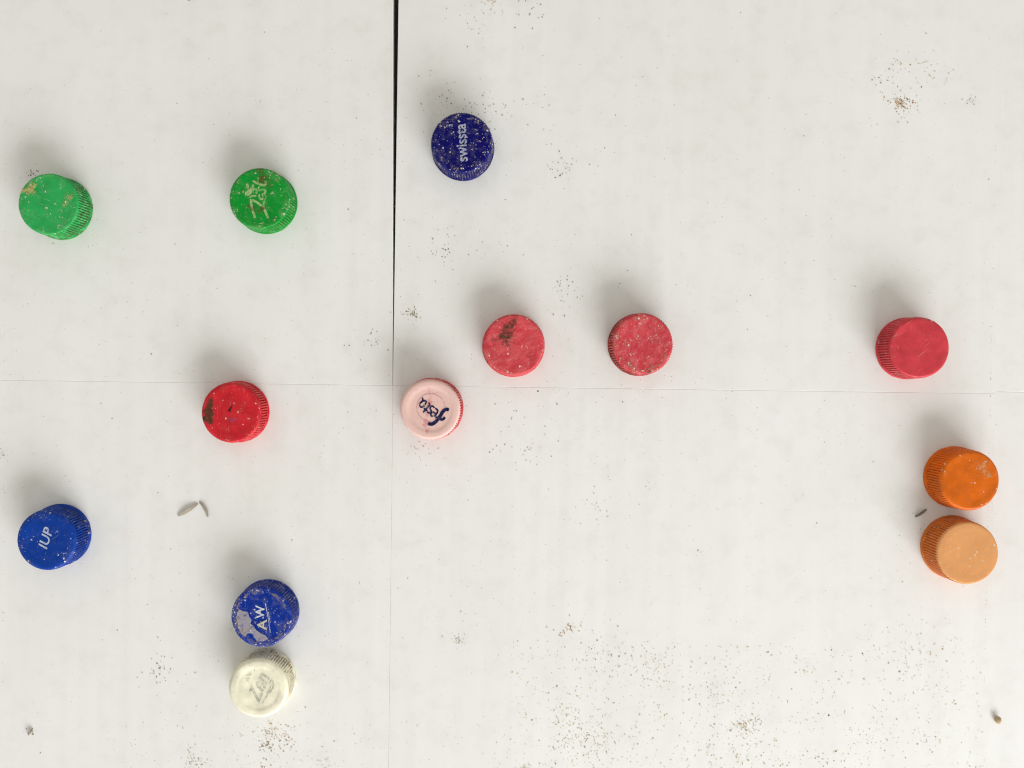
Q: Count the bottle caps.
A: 13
